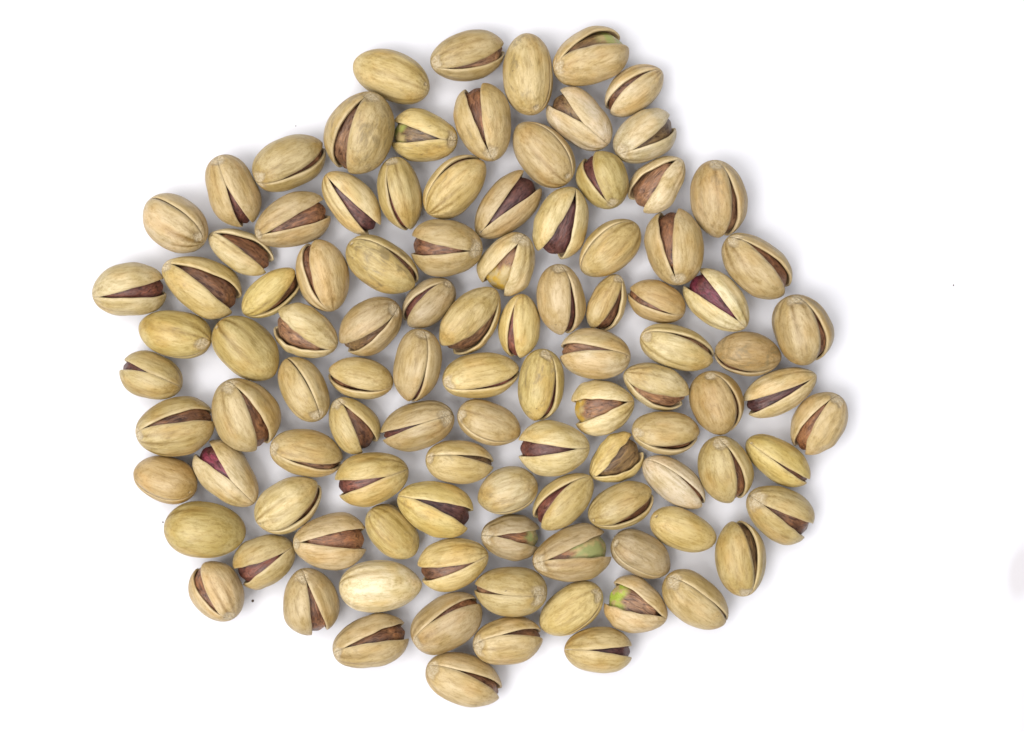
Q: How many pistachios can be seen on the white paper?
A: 104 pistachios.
